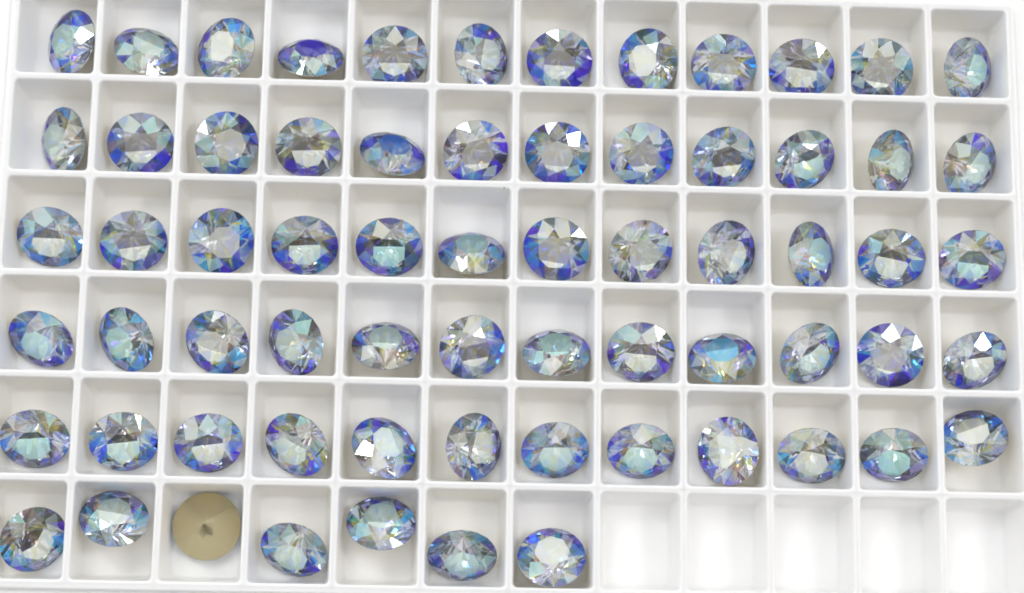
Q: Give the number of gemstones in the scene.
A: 67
